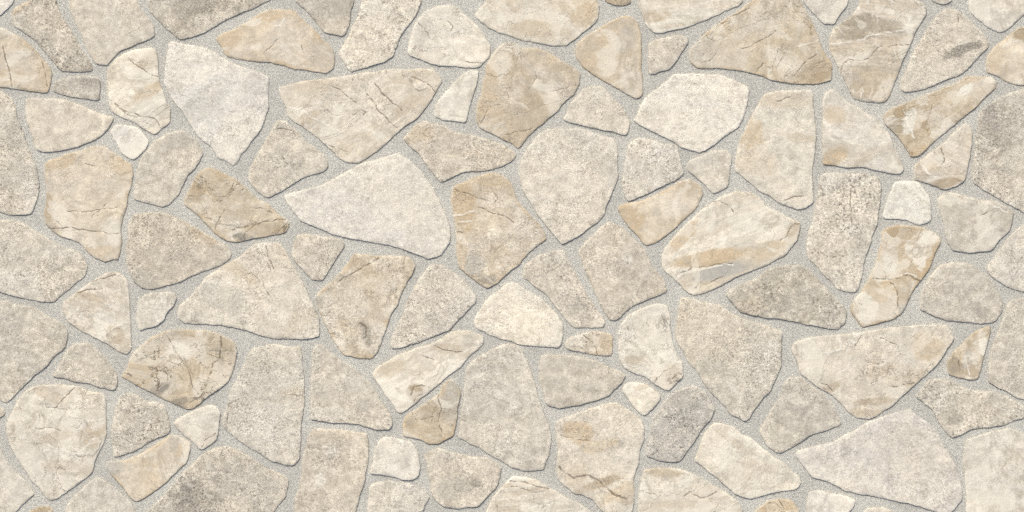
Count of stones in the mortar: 108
